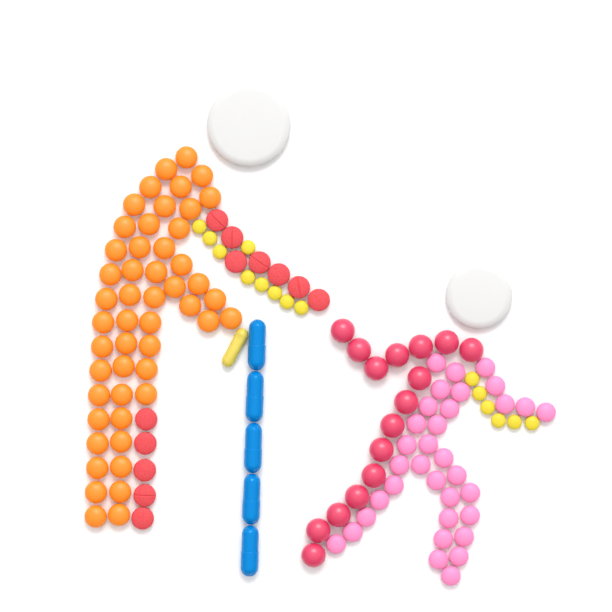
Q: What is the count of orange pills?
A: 50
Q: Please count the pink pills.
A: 34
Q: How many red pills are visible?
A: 28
